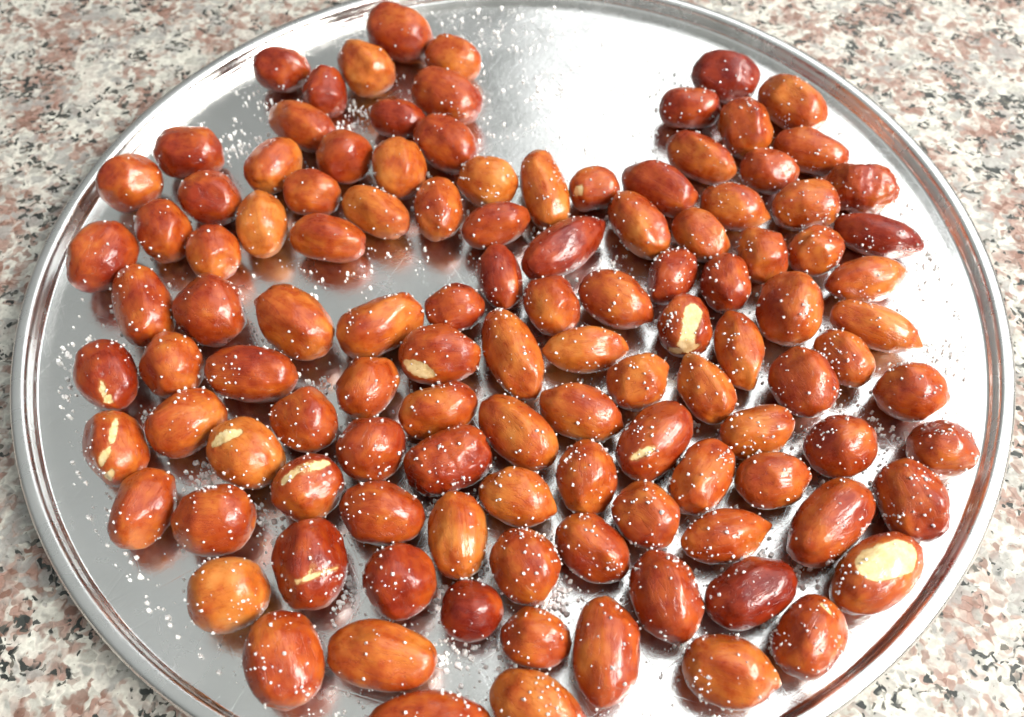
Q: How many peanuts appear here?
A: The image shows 114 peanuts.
